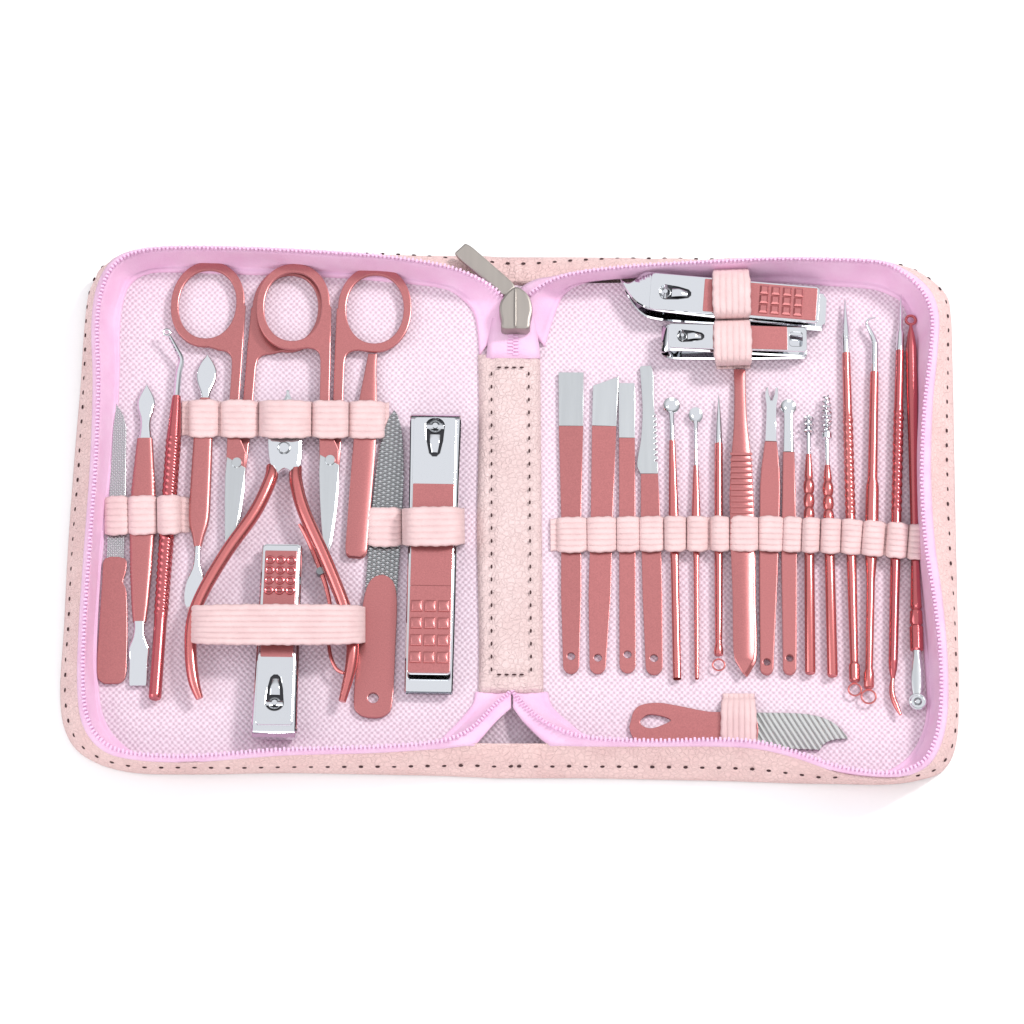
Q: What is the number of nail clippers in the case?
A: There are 4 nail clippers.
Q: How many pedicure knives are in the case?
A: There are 4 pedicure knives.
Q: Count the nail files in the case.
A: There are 3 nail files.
